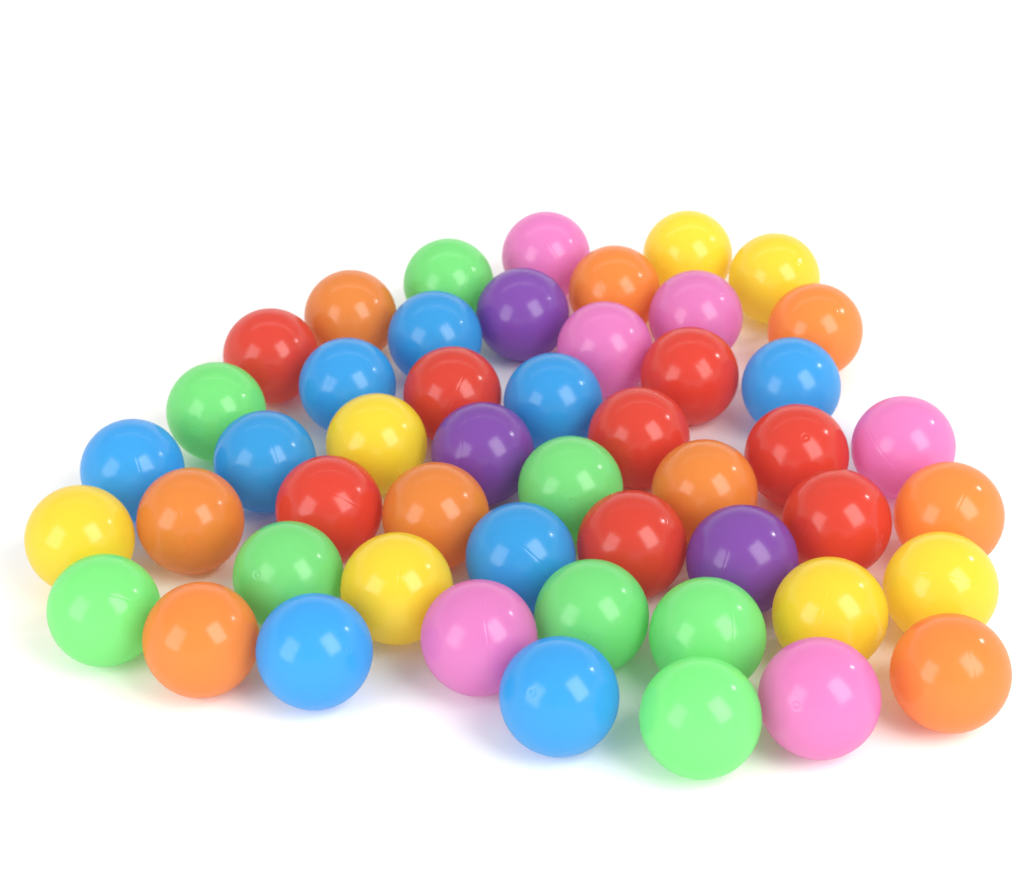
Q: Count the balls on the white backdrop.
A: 50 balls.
